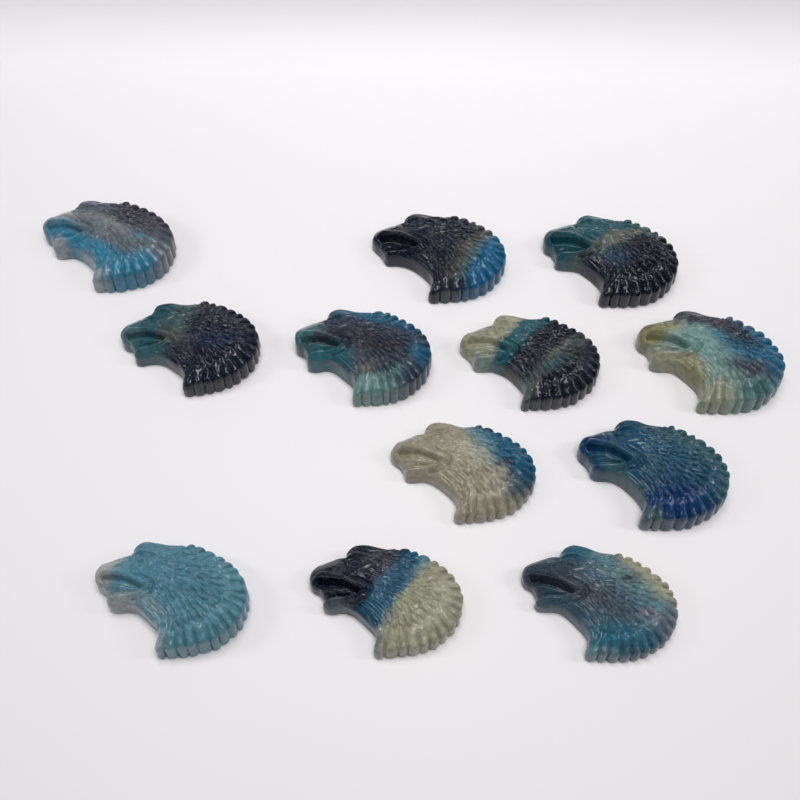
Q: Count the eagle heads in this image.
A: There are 12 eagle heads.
